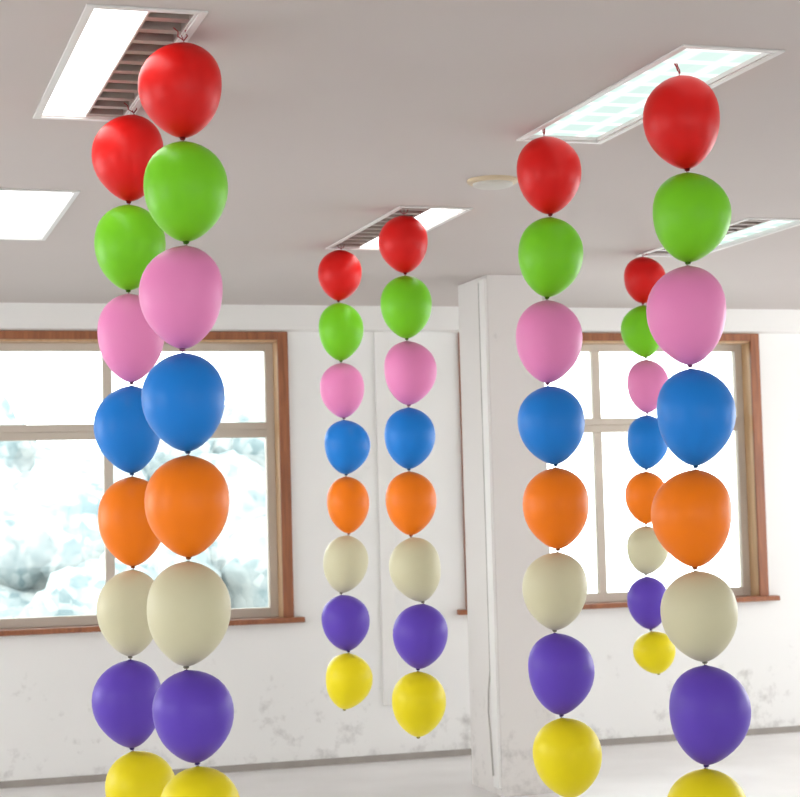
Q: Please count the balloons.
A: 56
